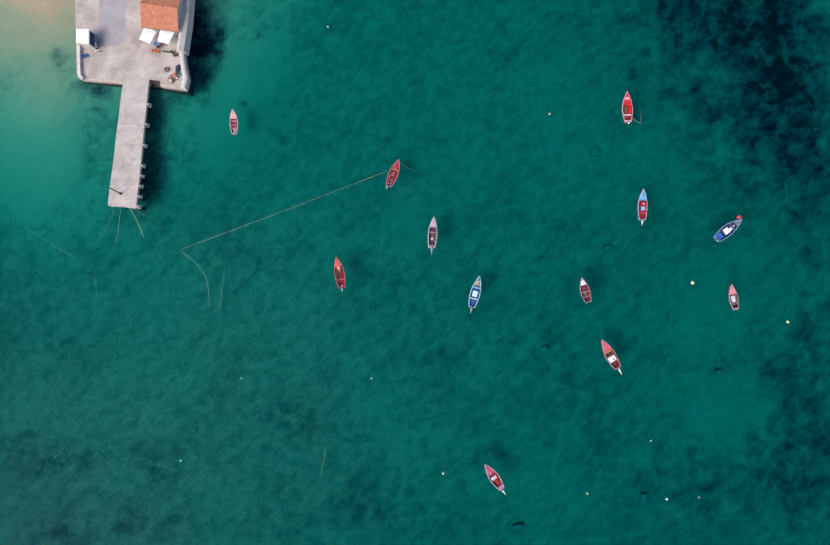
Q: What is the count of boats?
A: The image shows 12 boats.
